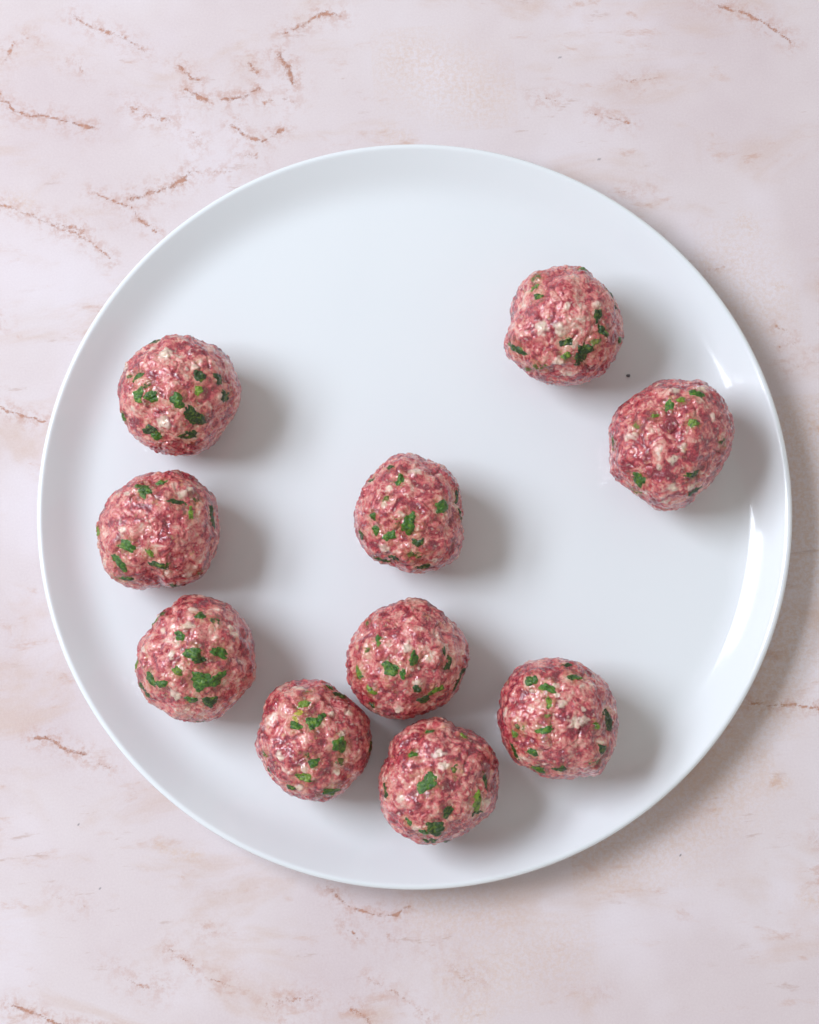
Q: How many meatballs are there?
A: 10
